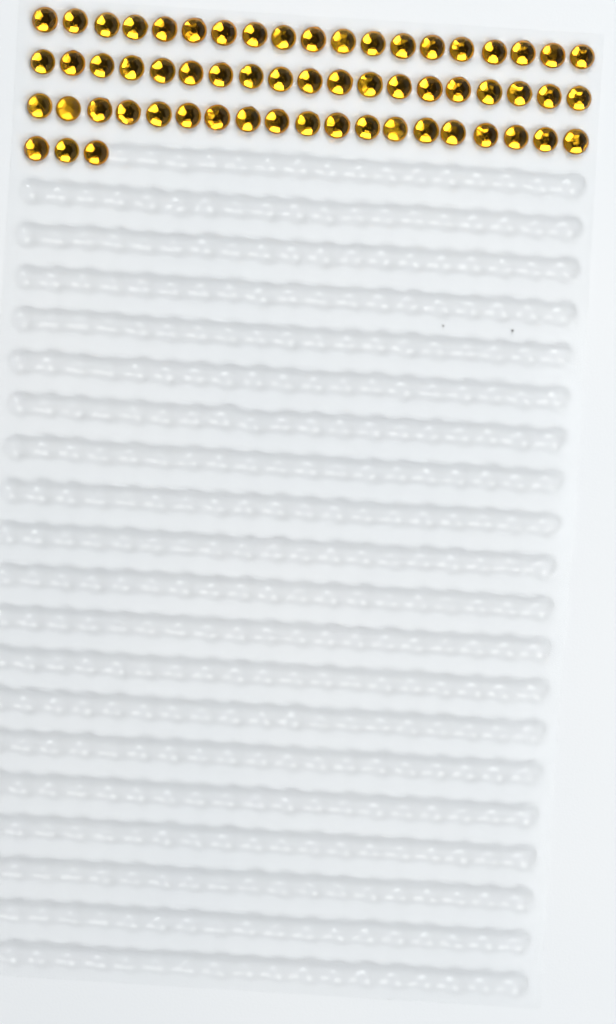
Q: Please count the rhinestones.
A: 60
